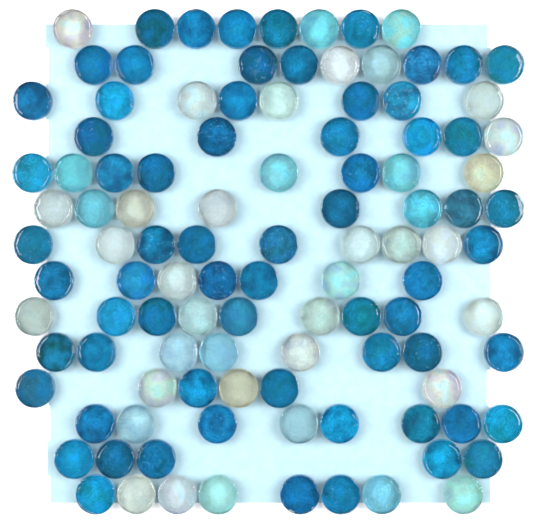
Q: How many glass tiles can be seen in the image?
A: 107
